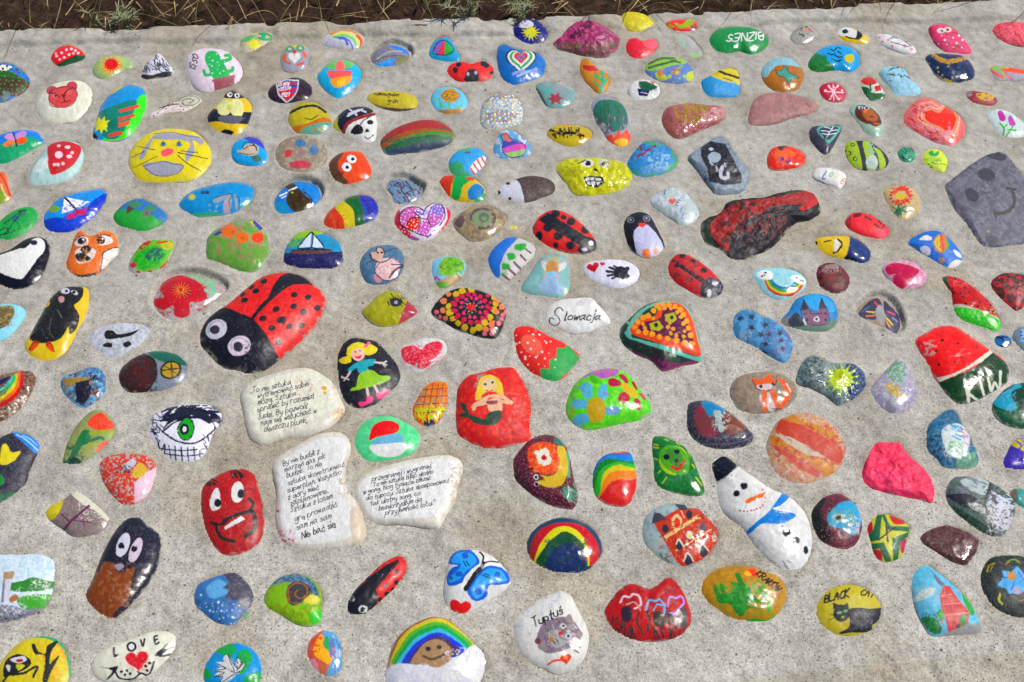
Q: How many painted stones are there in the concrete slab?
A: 181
